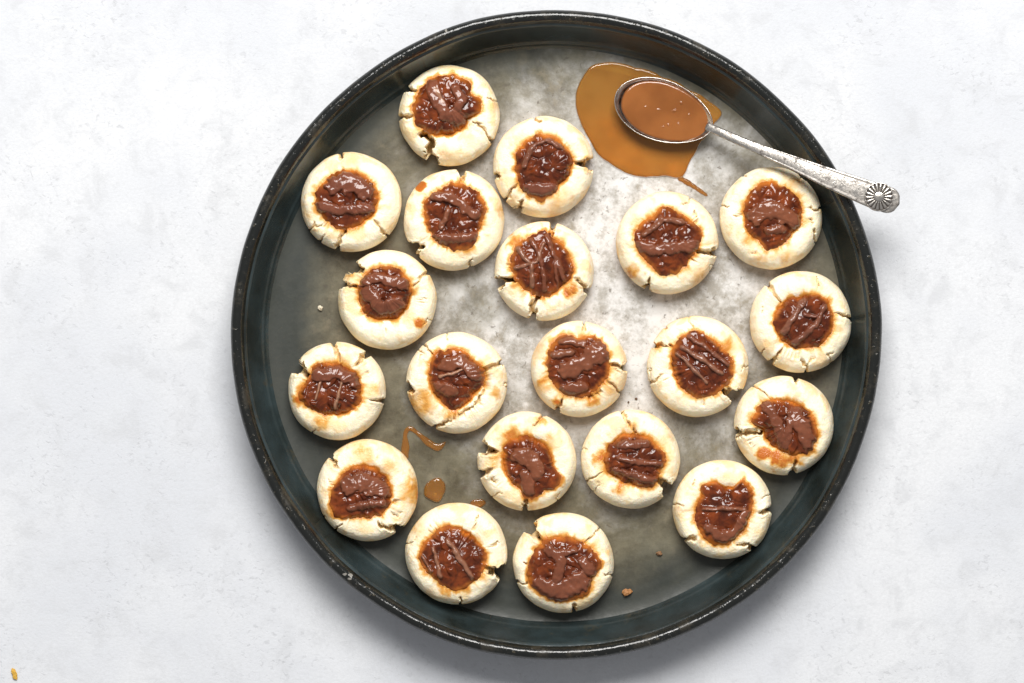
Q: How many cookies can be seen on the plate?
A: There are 20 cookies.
